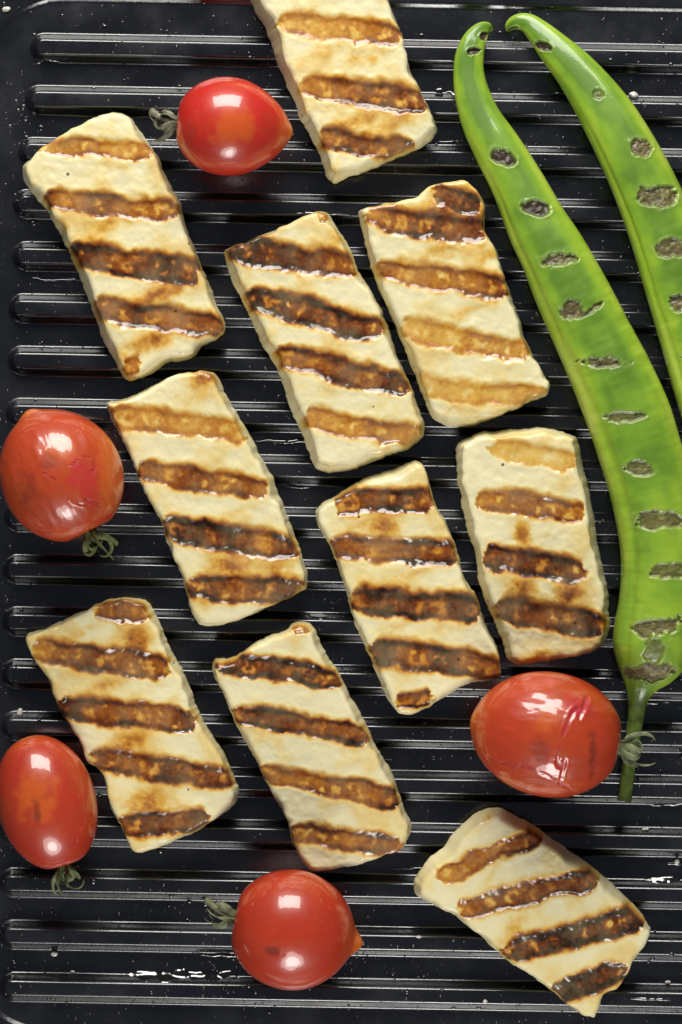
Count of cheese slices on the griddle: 10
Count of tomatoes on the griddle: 5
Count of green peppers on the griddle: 2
